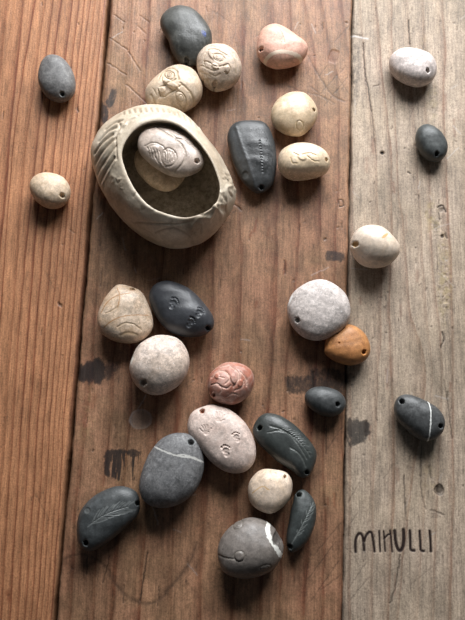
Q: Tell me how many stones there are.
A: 29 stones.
